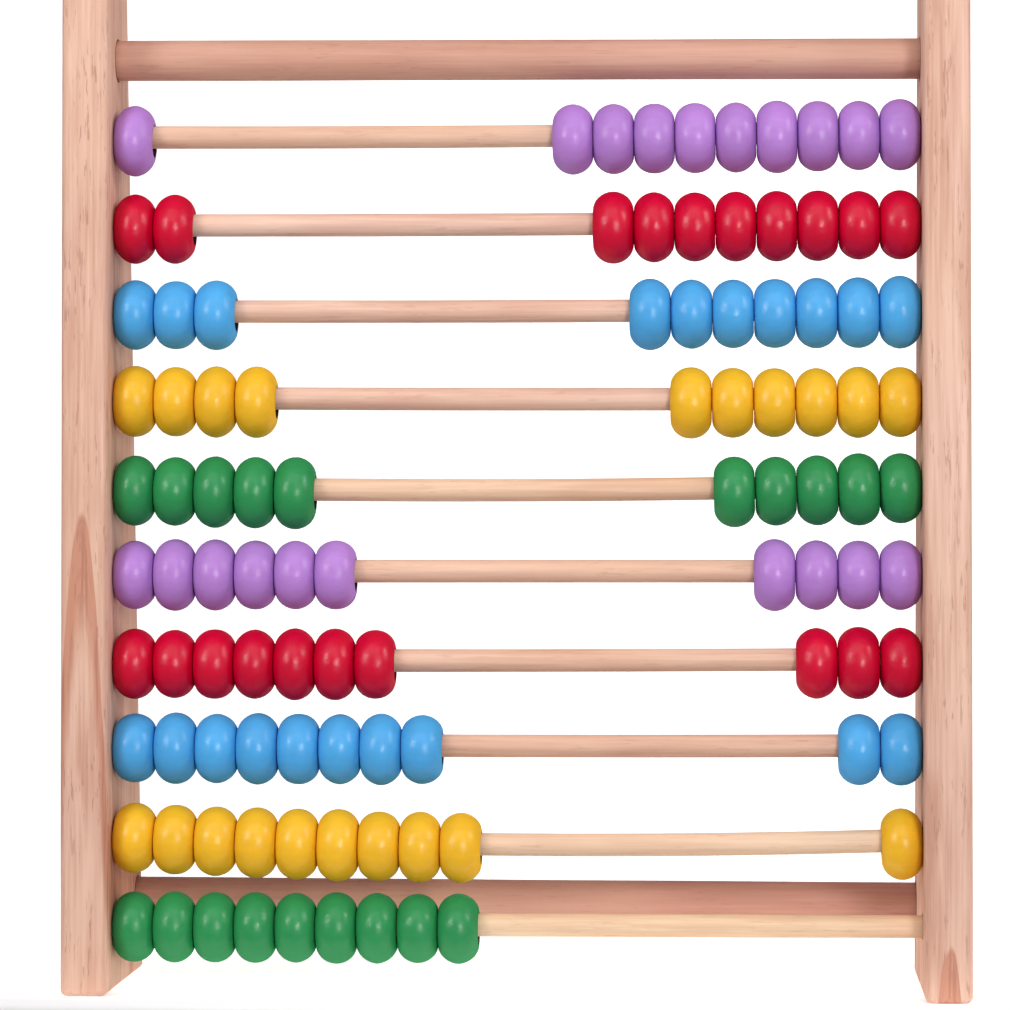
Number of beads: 99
